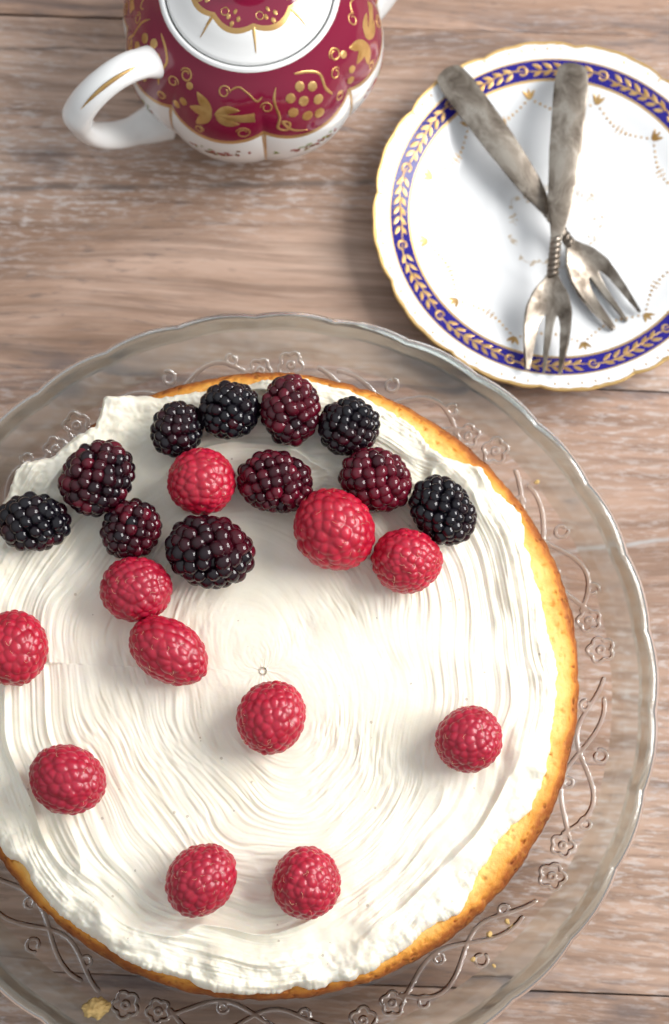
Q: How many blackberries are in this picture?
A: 11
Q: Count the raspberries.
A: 11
